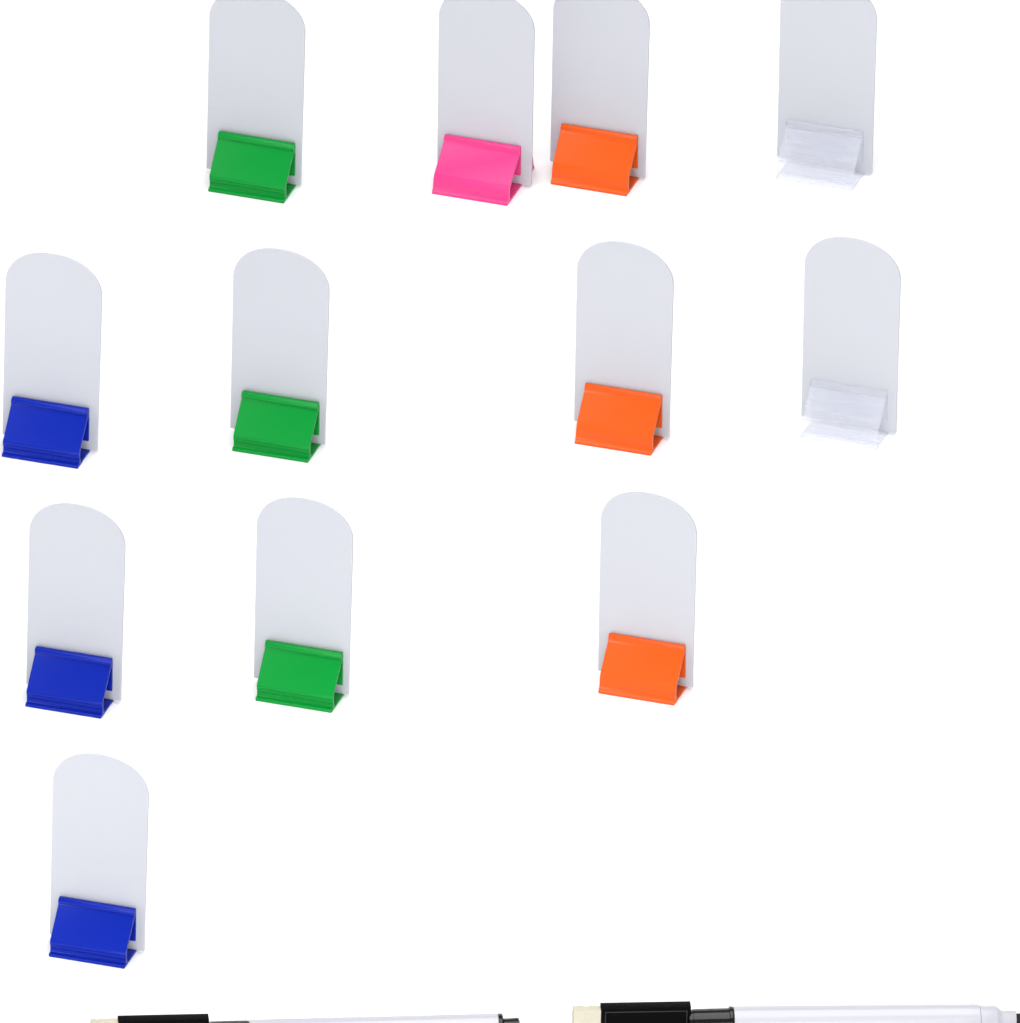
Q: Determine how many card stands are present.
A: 12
